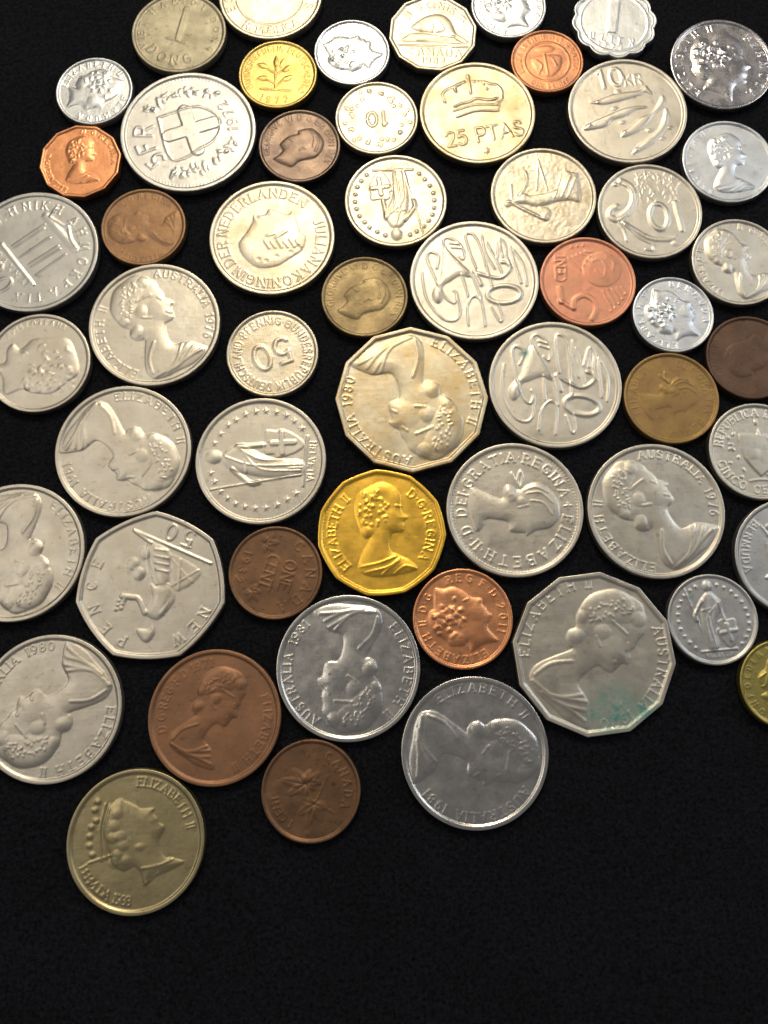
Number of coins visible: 55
